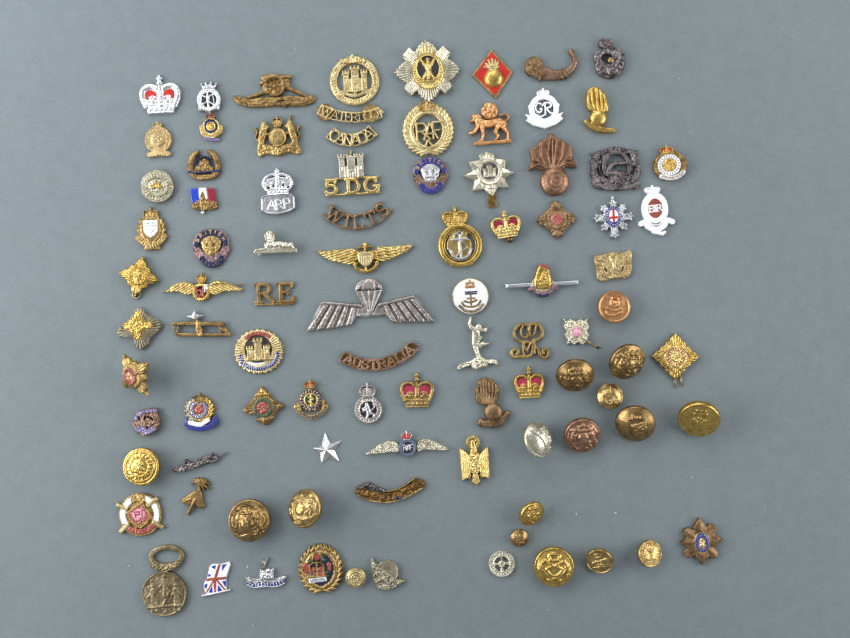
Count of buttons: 17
